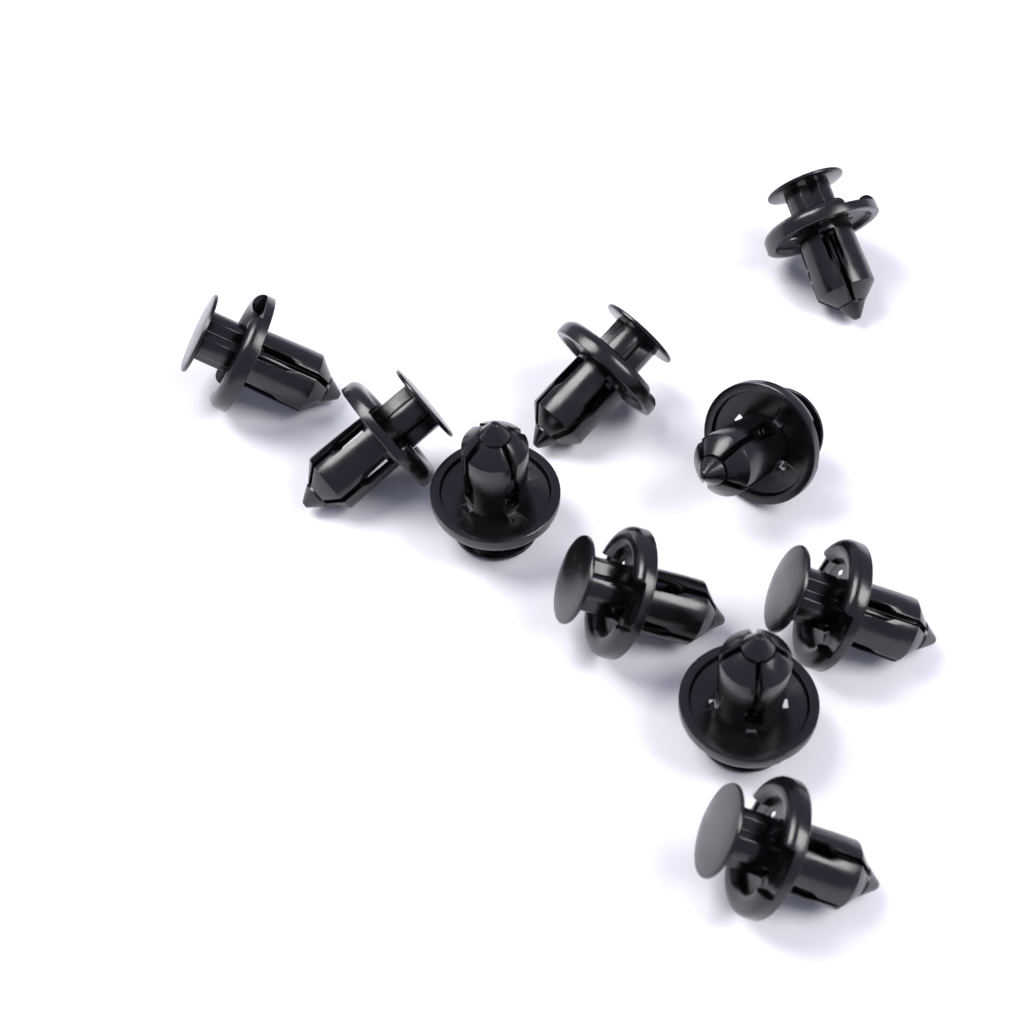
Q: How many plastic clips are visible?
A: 10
